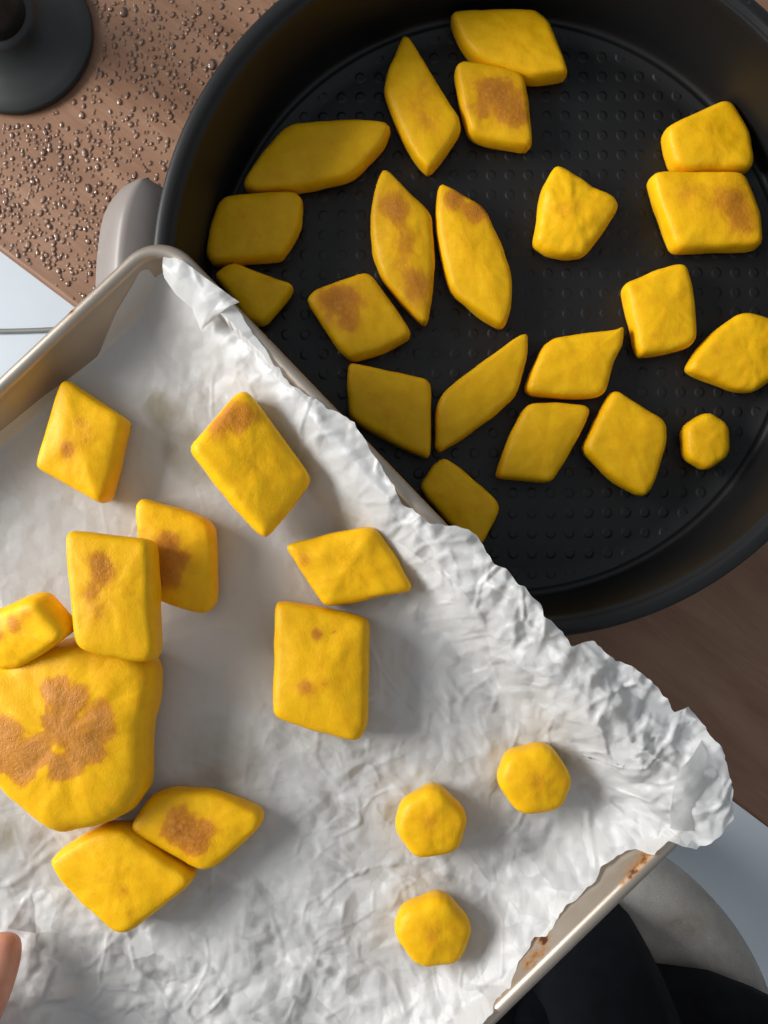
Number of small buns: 33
